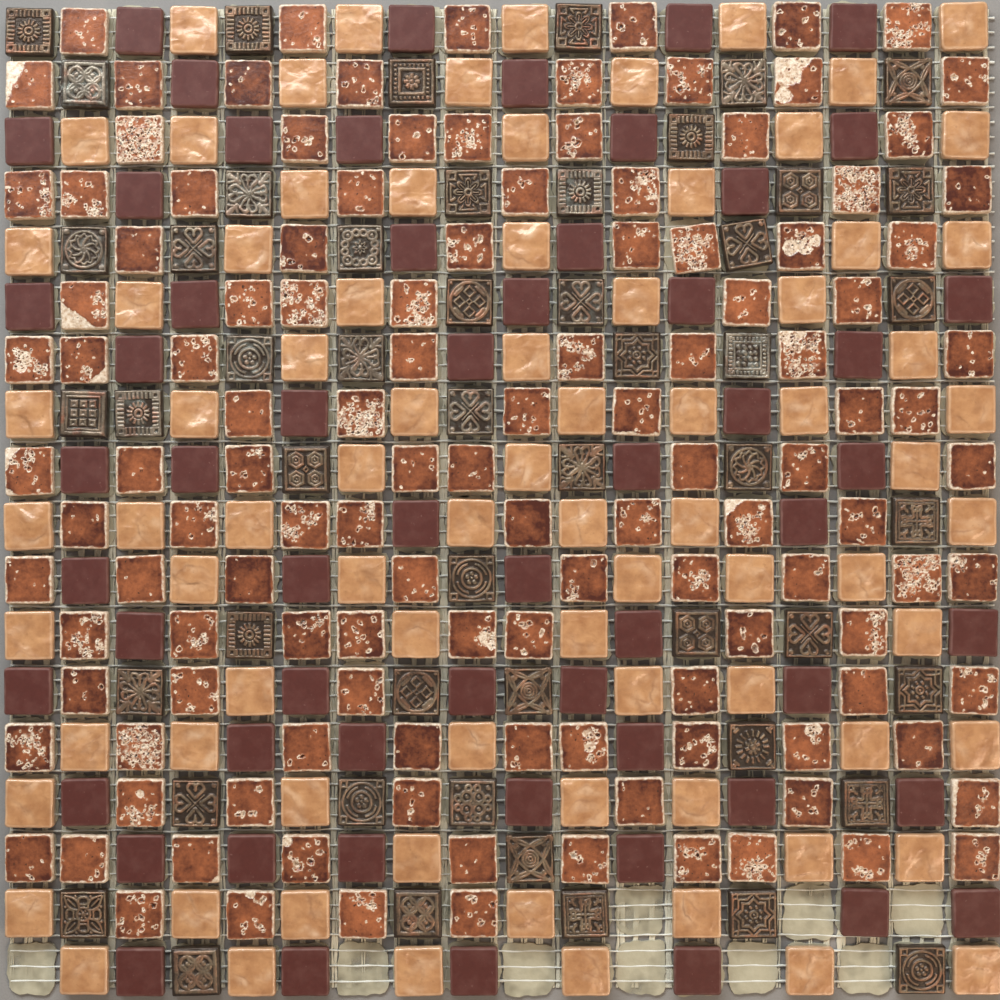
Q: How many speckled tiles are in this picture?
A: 124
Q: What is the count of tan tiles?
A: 81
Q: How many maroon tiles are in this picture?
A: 59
